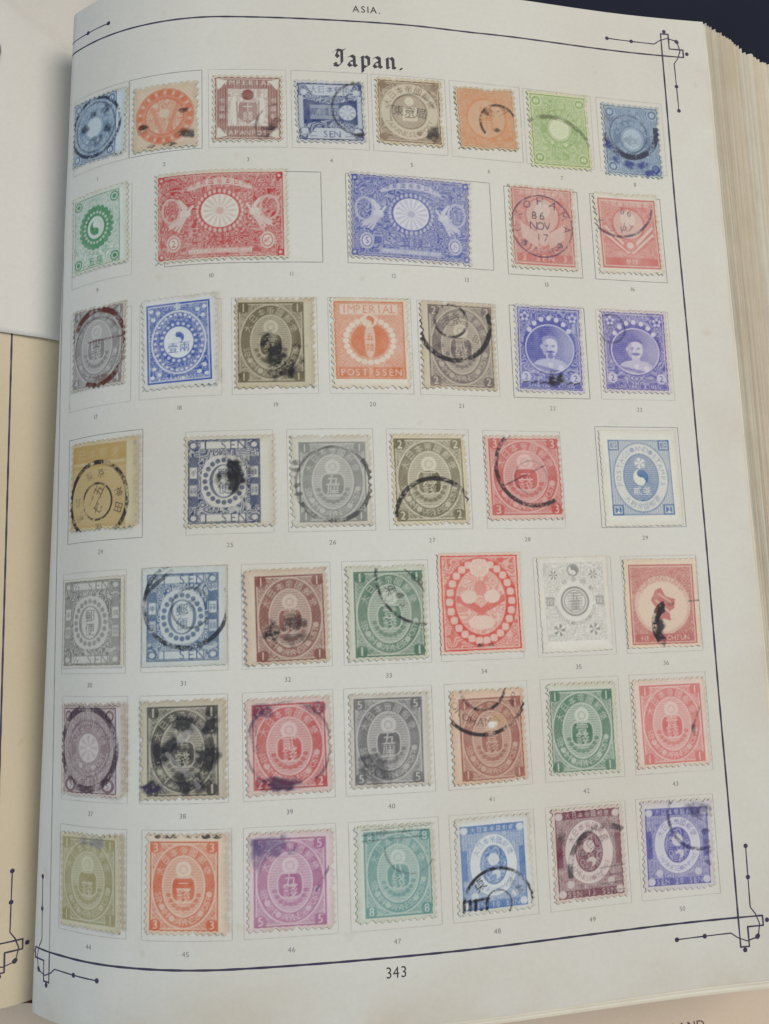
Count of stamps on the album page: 47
